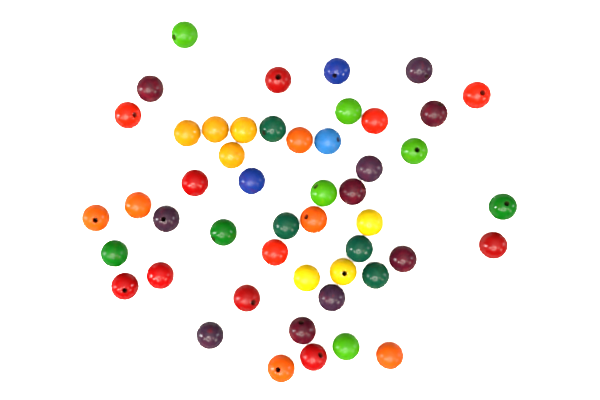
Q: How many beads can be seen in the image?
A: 49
